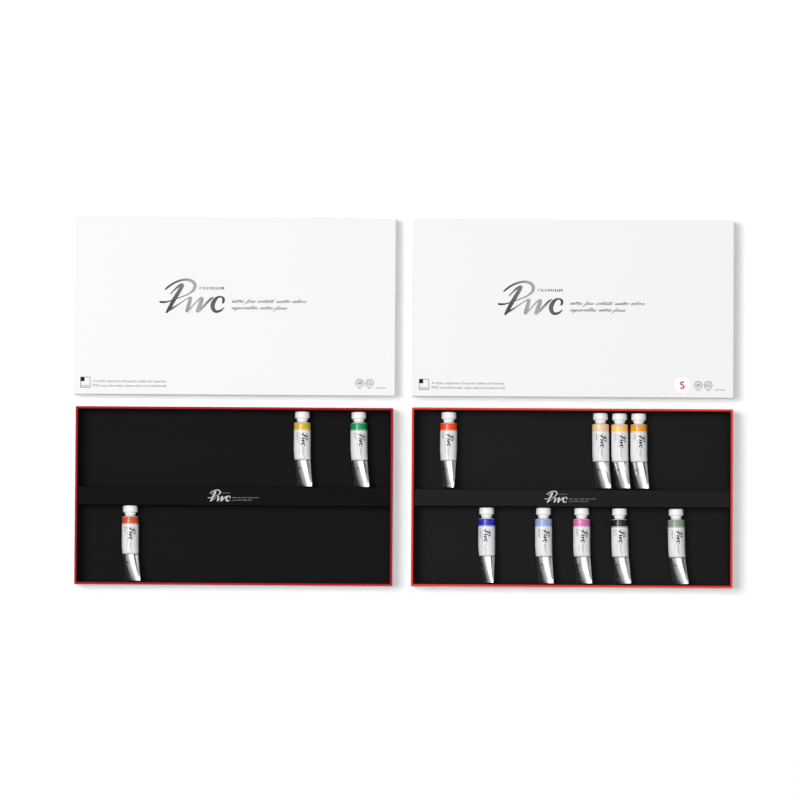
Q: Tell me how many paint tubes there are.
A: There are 12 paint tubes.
